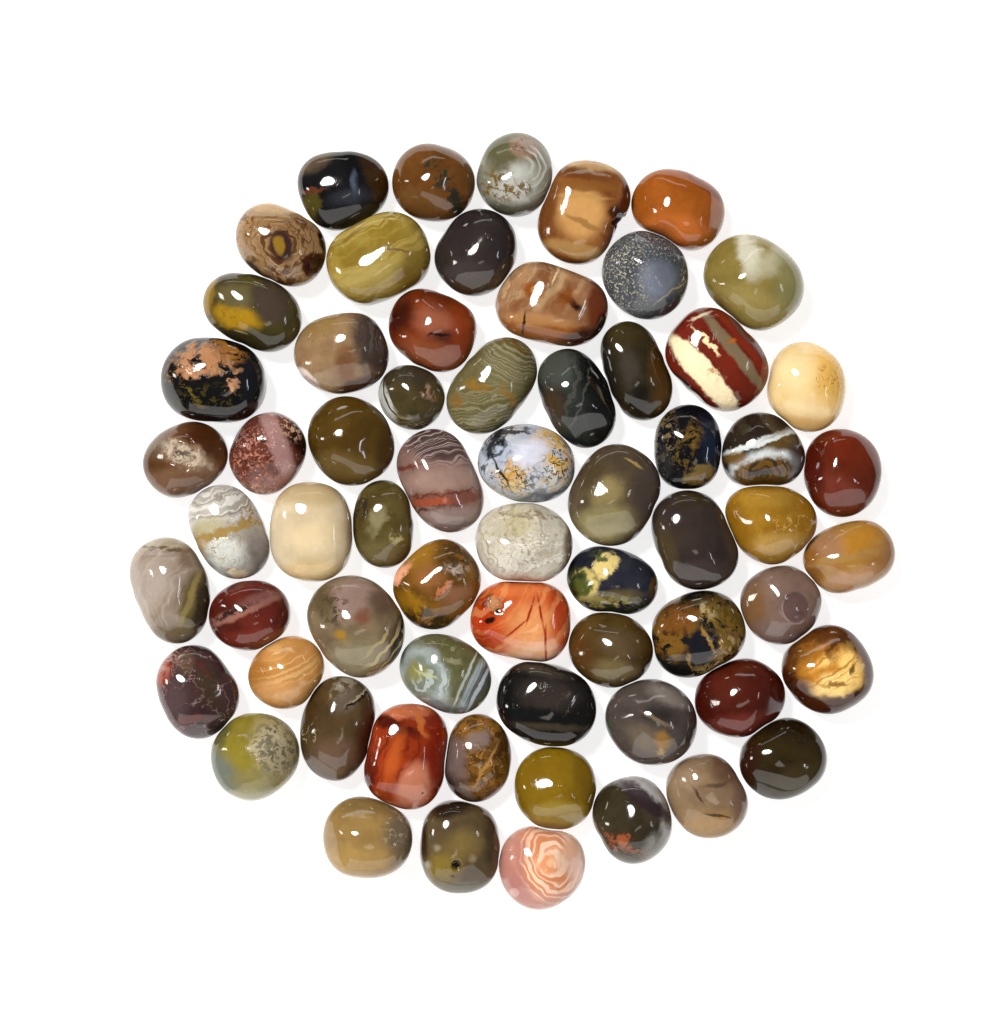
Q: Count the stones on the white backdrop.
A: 64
